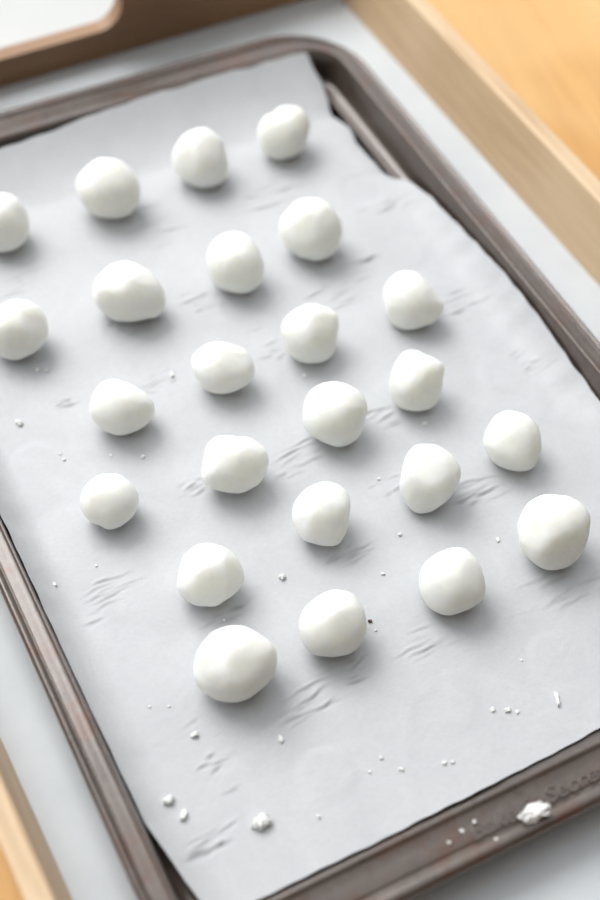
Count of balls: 24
